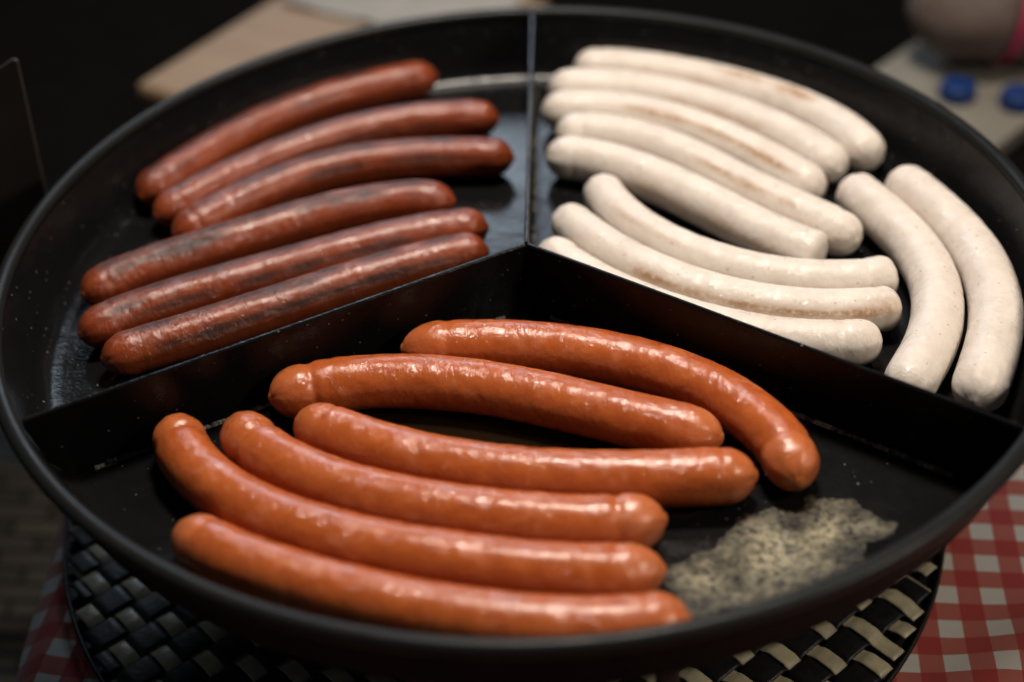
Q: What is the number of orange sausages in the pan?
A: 6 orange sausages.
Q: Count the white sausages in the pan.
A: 10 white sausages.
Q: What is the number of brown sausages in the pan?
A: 6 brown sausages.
